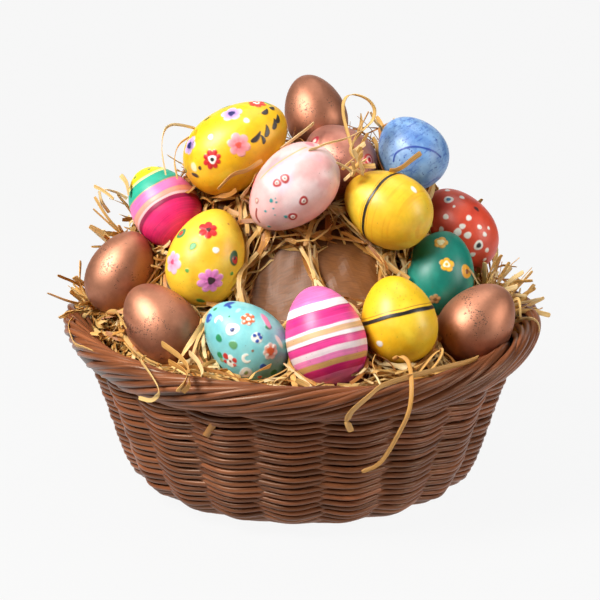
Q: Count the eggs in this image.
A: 16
